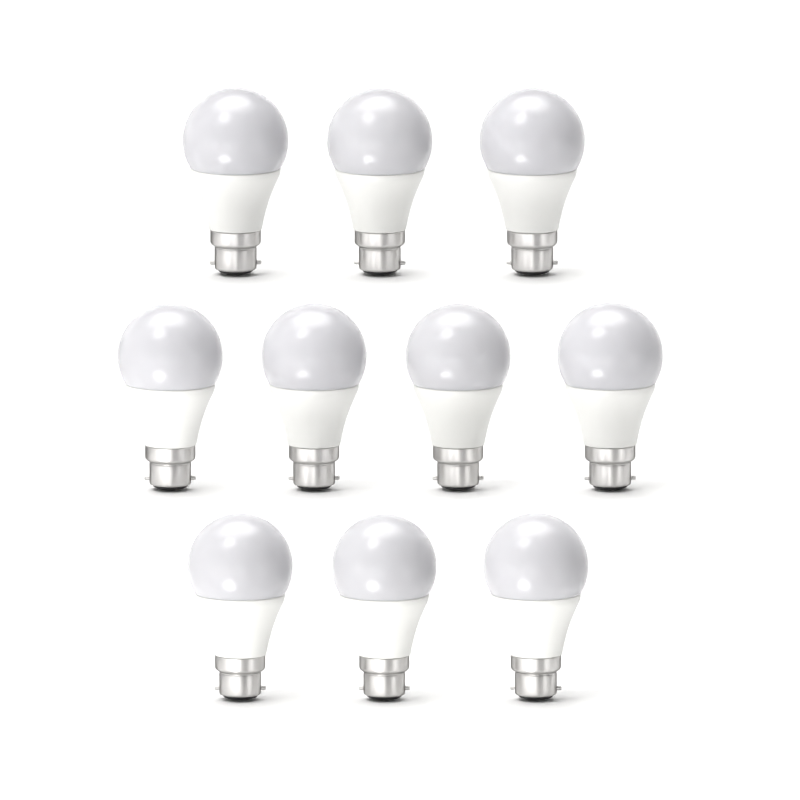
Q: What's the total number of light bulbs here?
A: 10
